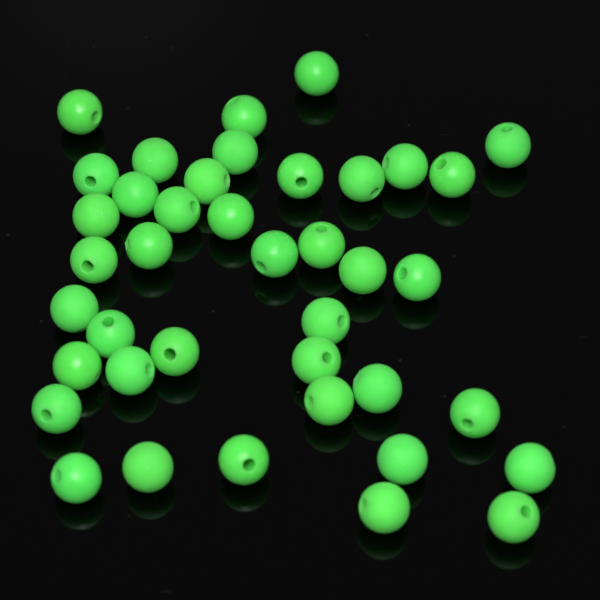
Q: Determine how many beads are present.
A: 40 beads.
